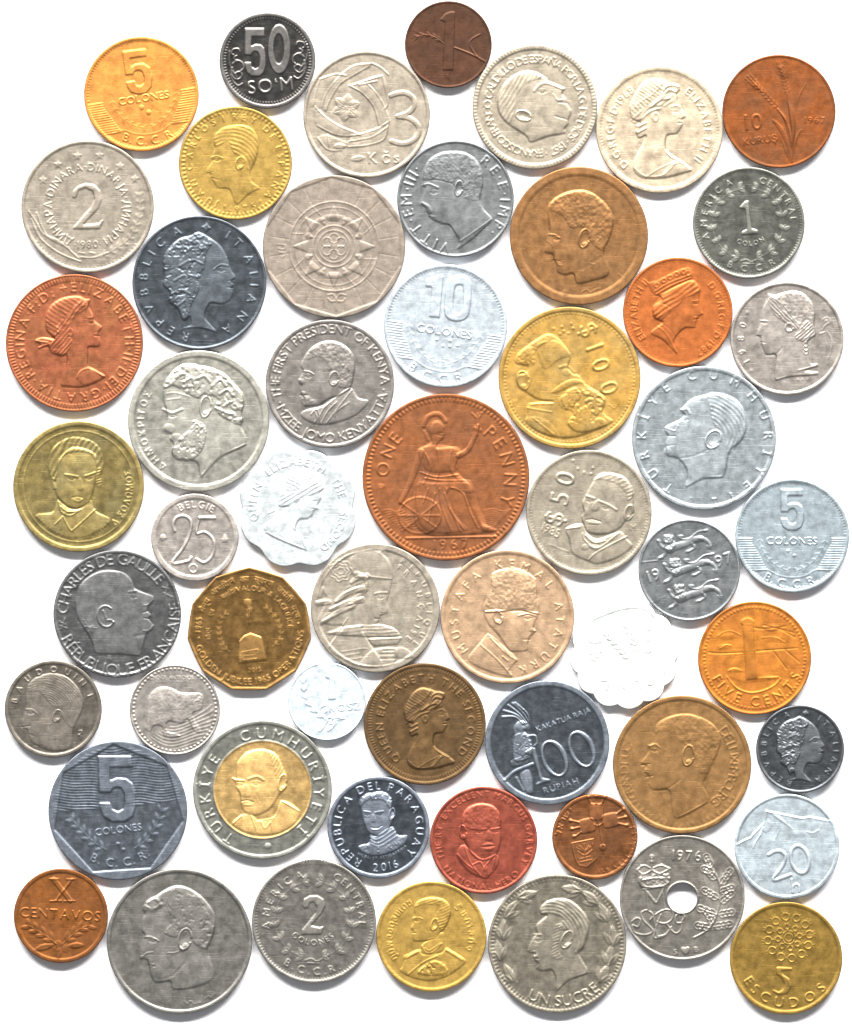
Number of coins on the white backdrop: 55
